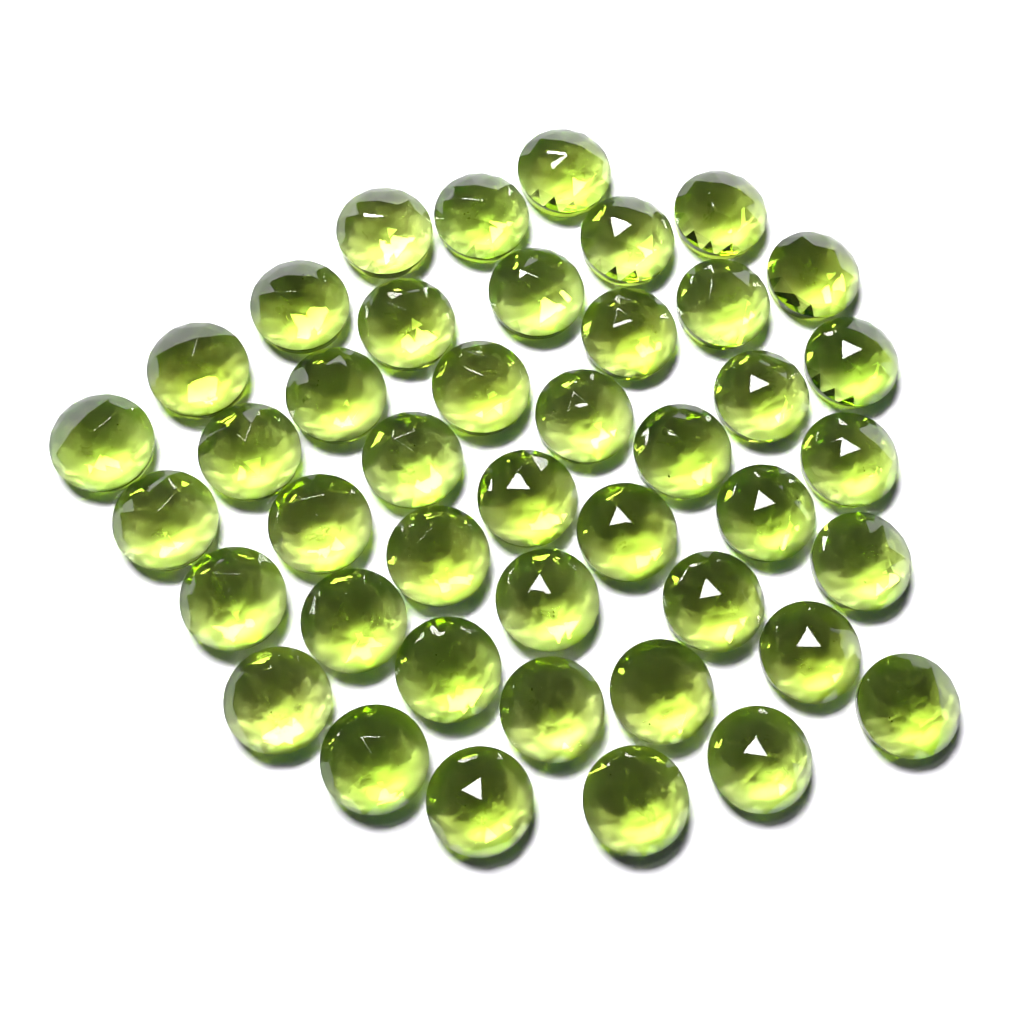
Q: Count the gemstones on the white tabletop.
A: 43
